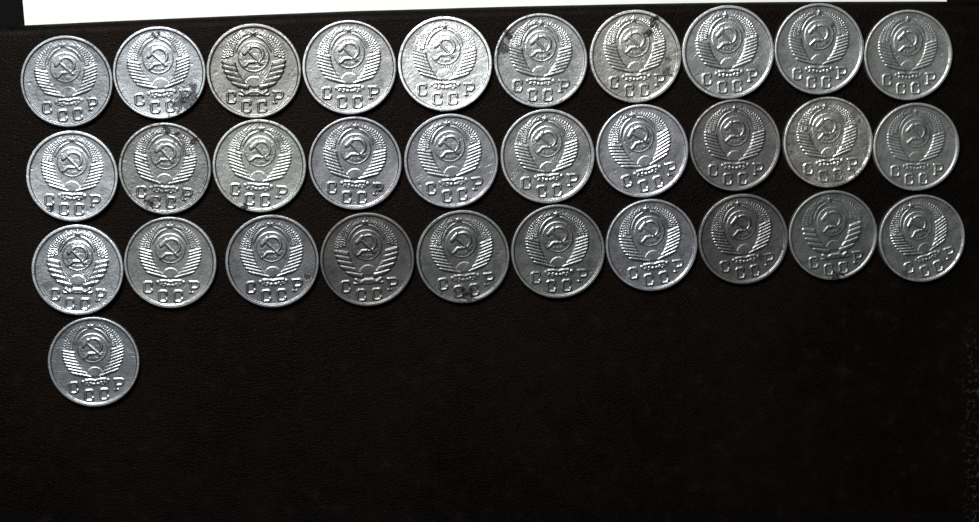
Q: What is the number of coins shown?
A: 31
